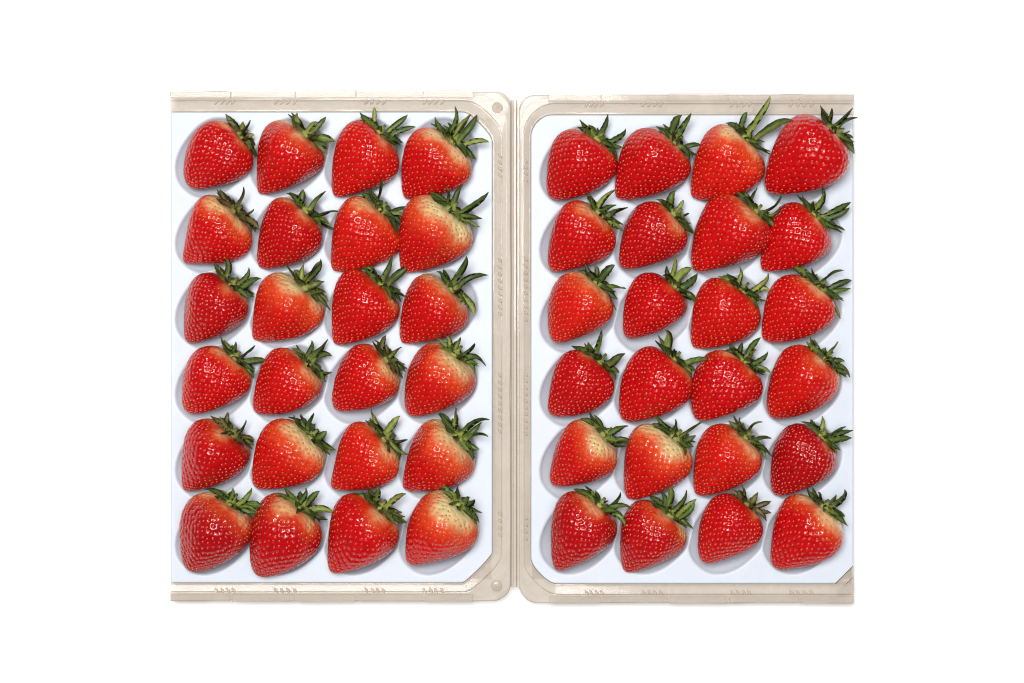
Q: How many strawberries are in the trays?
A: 48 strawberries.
